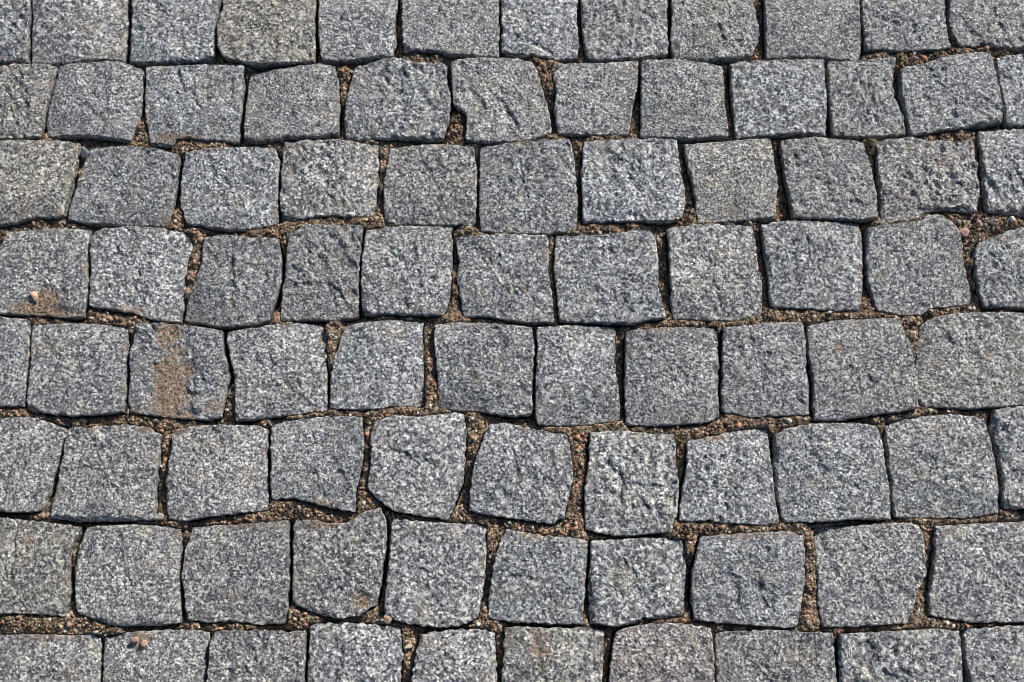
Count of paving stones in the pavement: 88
